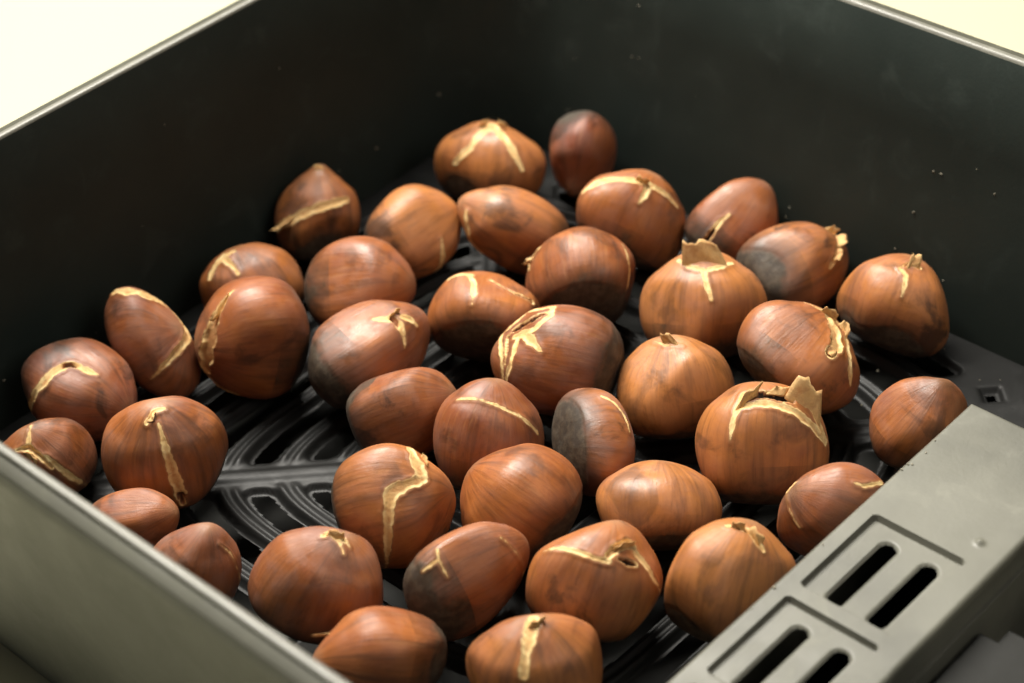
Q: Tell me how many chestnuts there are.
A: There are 40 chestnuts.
